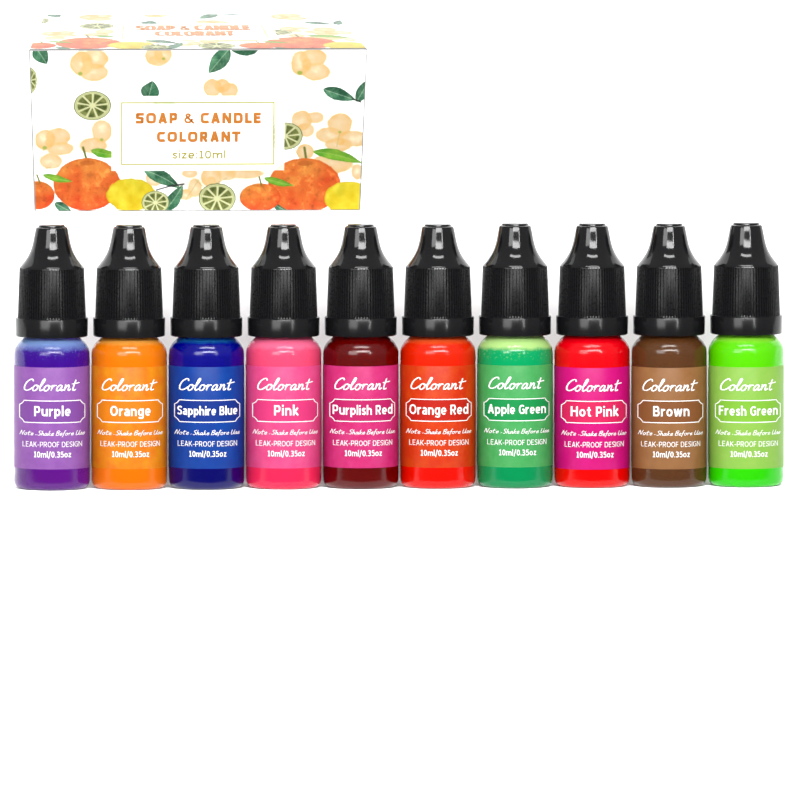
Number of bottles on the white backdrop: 10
